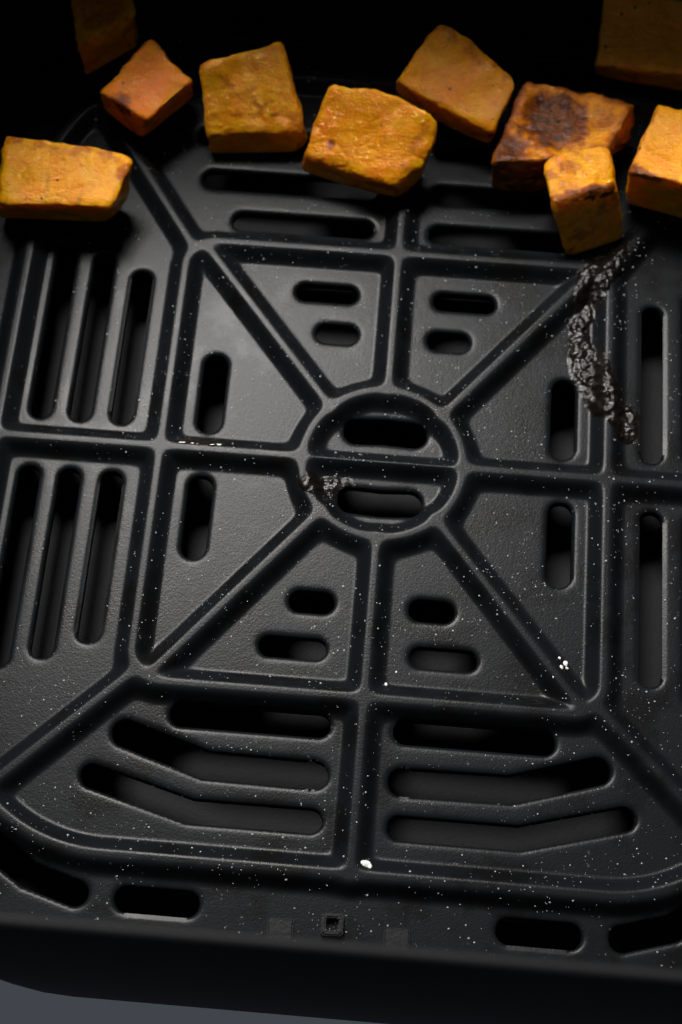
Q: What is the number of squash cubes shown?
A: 10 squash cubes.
